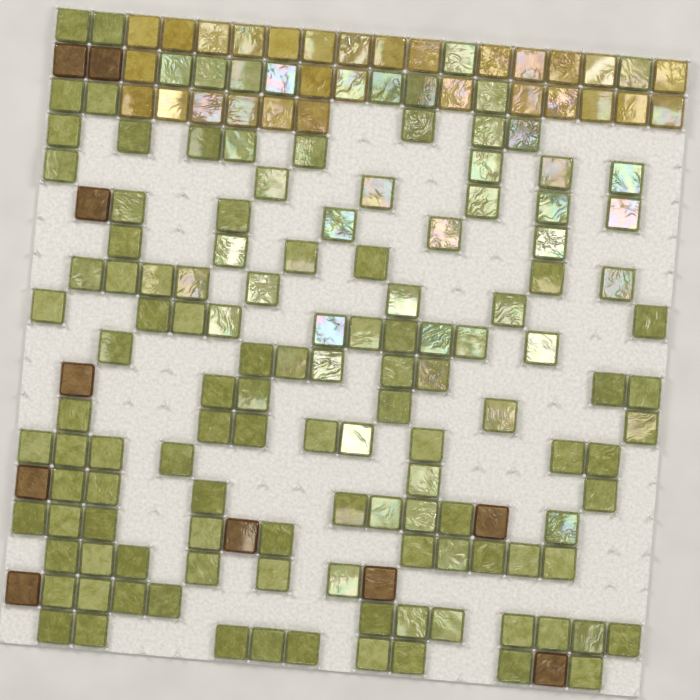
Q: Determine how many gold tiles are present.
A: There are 29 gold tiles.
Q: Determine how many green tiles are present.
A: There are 130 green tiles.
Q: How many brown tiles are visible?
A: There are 10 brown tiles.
